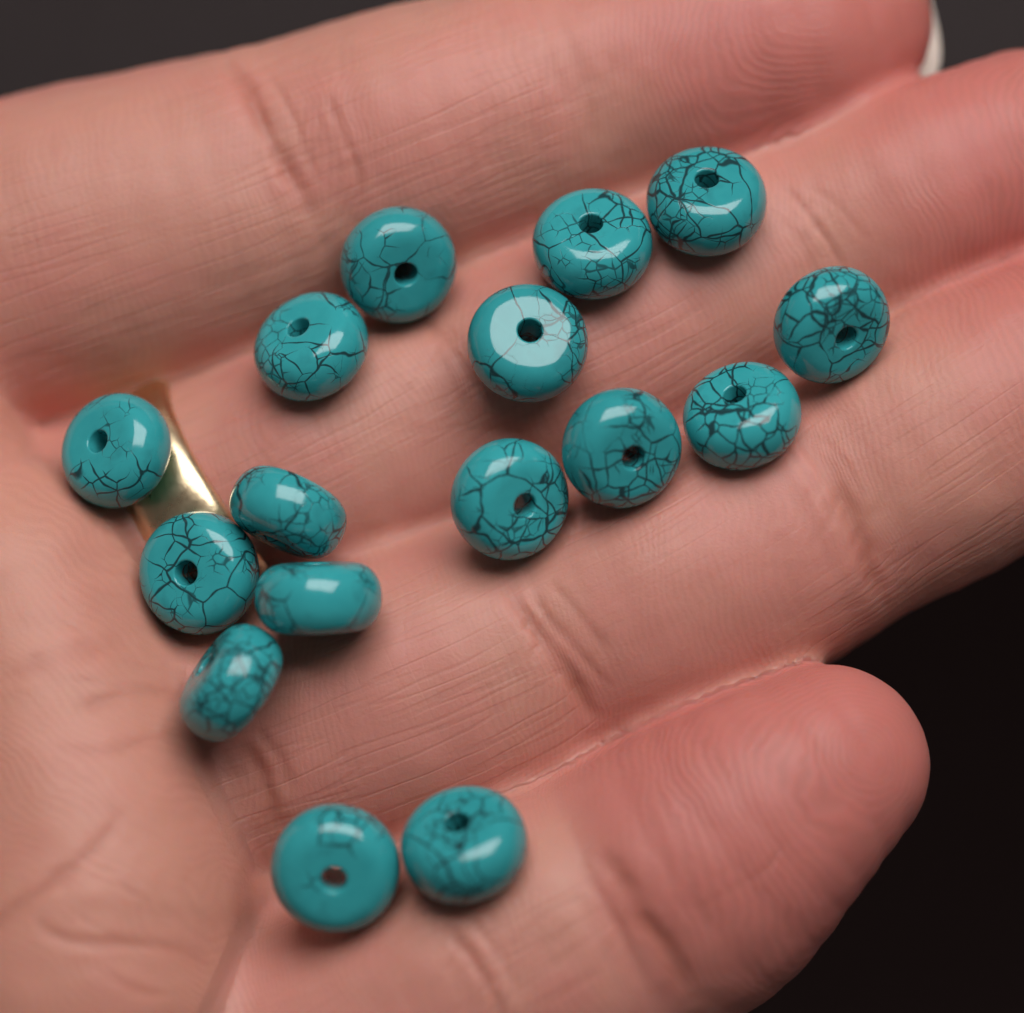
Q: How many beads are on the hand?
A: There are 16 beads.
